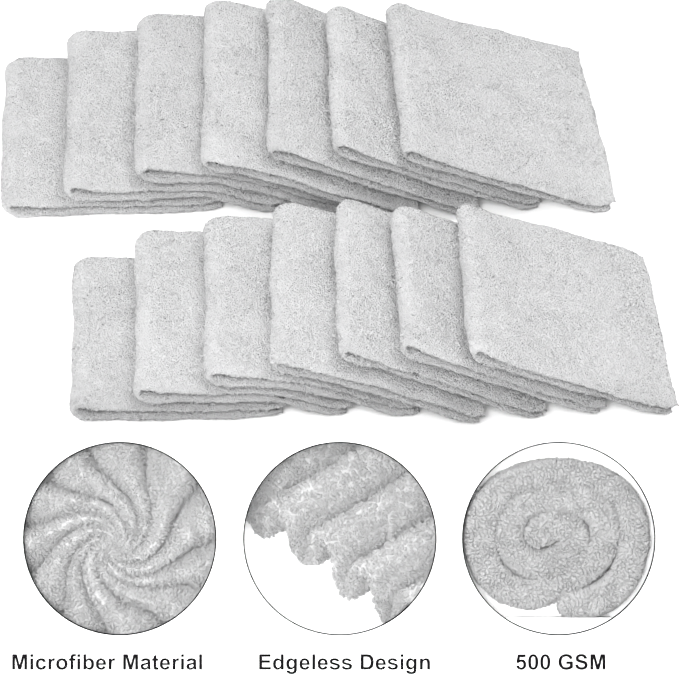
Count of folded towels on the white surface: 14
